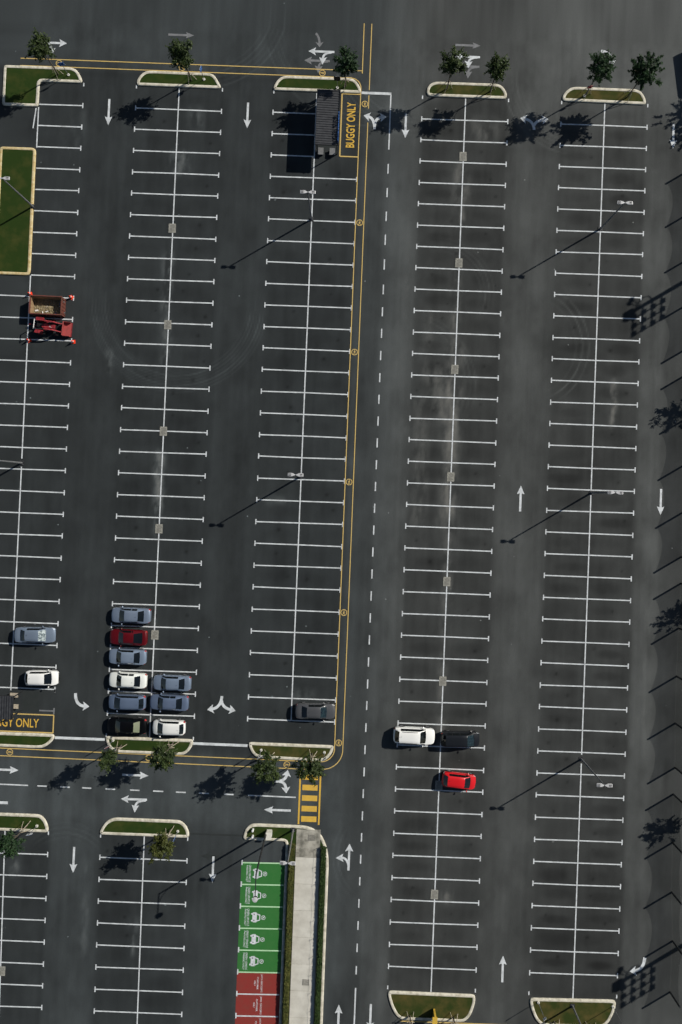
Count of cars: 15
